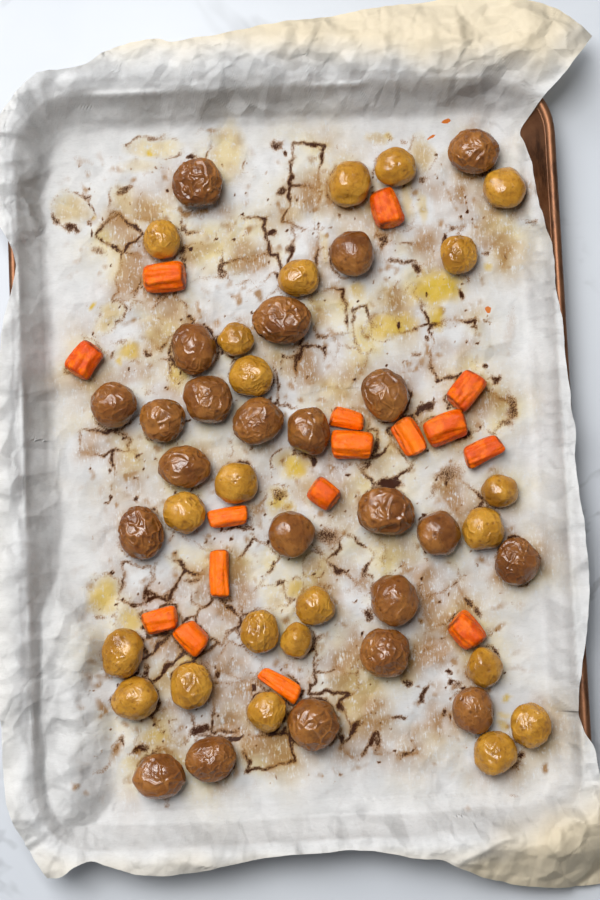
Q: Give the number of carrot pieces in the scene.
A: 16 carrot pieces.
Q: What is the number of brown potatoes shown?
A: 23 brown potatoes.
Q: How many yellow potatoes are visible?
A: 22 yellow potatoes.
